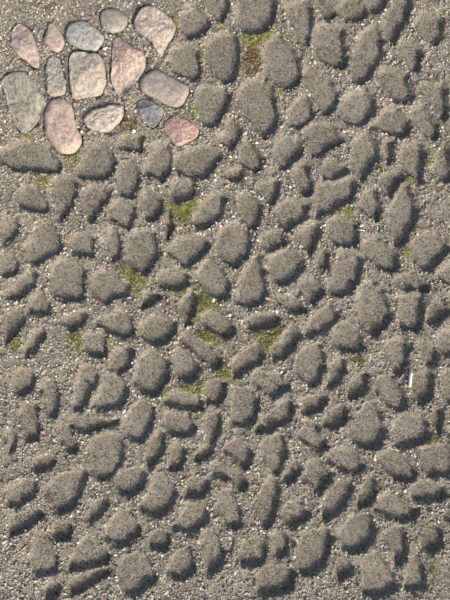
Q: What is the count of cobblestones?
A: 14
